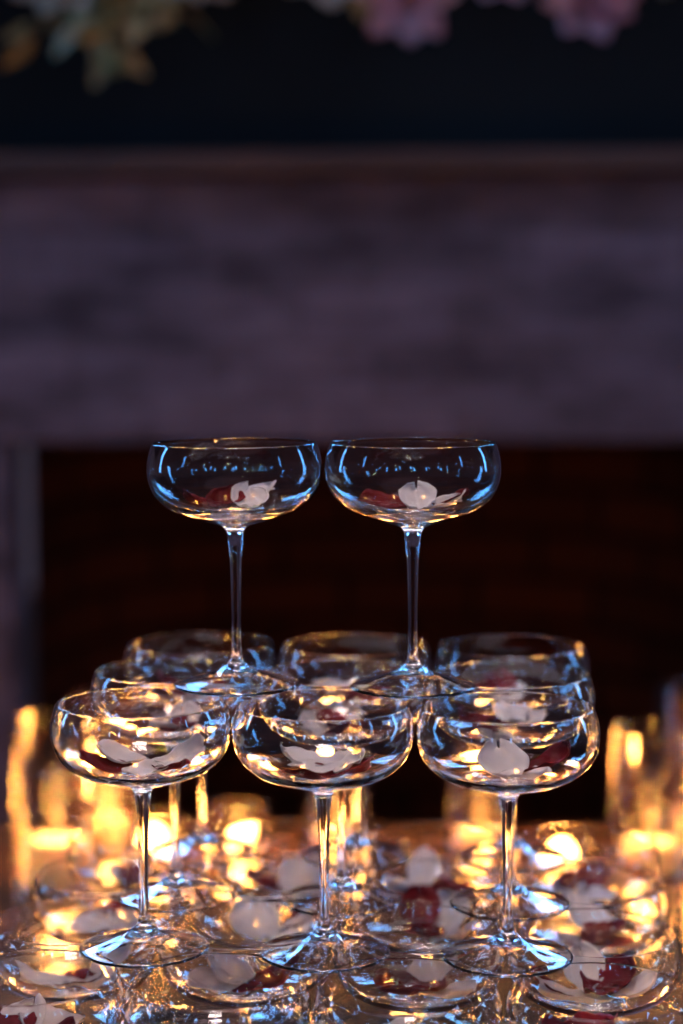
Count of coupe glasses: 27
